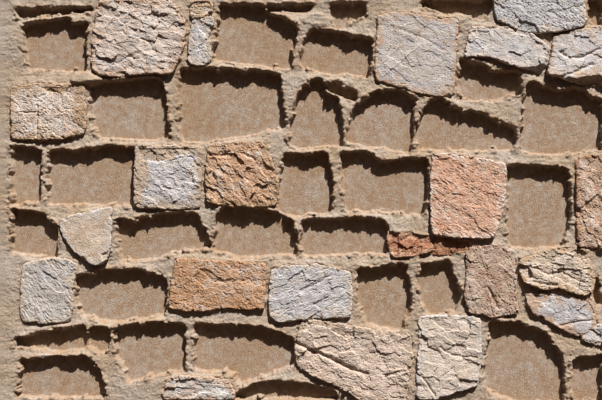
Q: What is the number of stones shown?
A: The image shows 25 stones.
